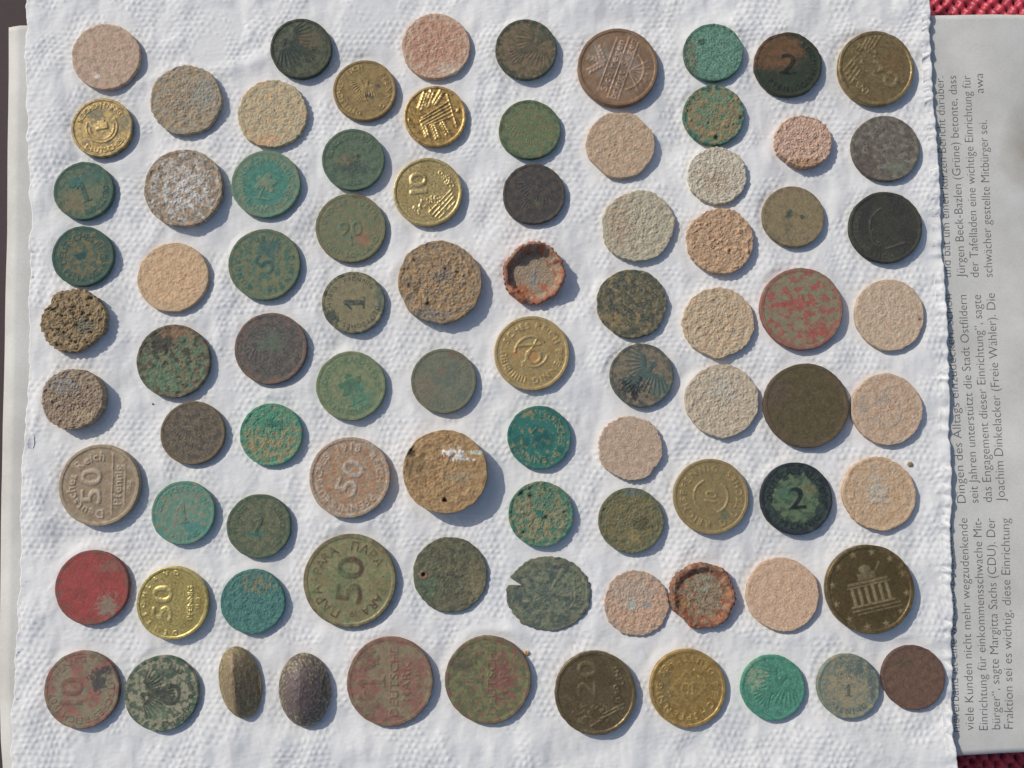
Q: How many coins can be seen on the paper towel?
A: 84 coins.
